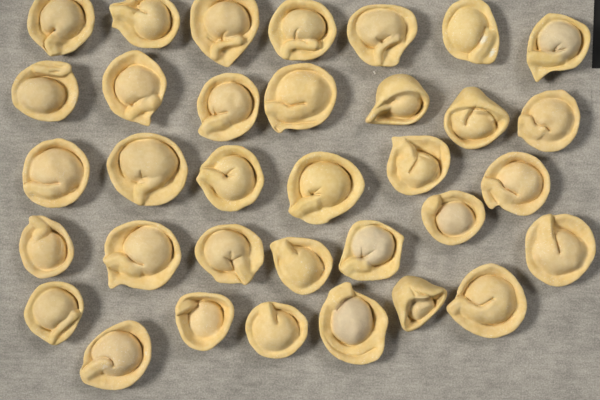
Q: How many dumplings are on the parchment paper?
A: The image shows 34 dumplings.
